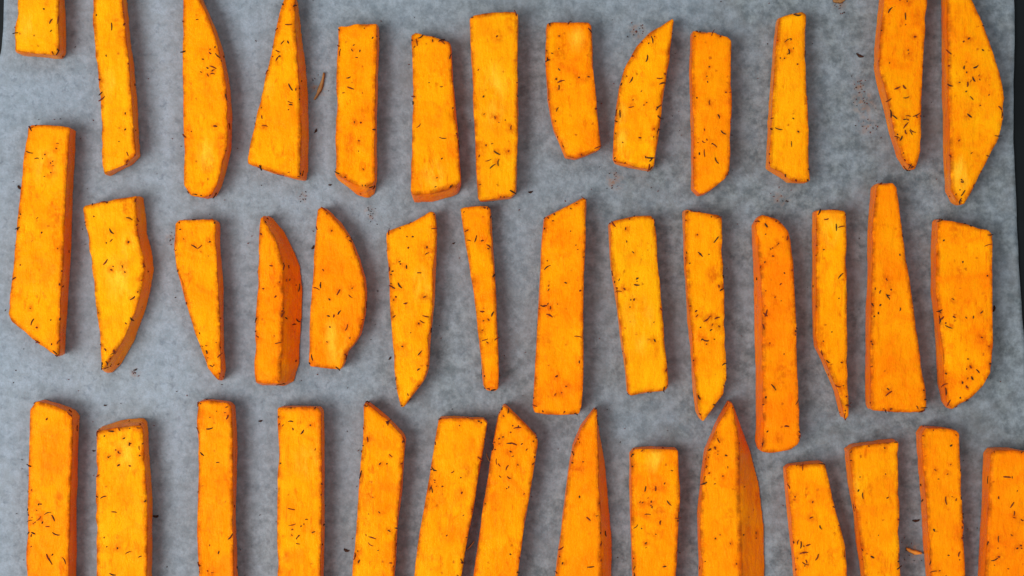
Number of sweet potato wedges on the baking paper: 41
